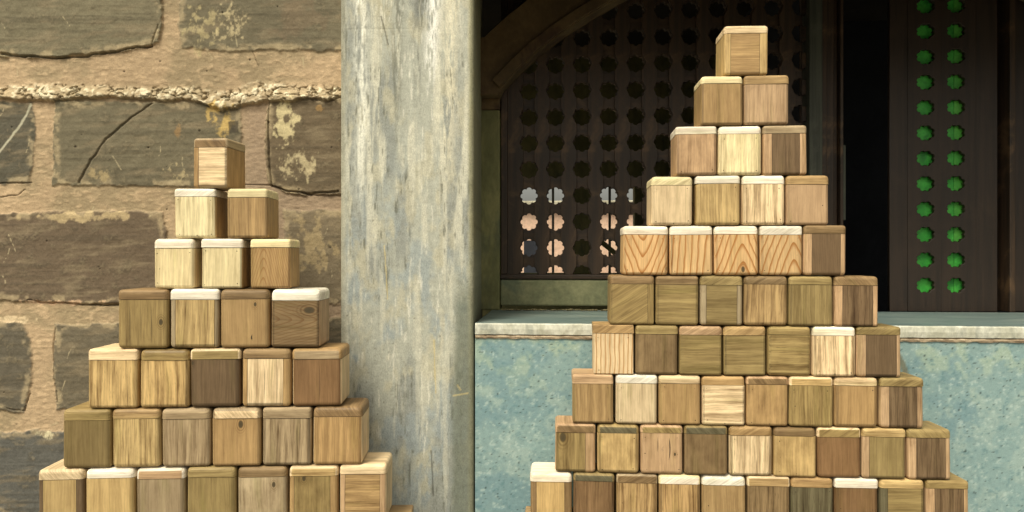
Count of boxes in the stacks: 83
